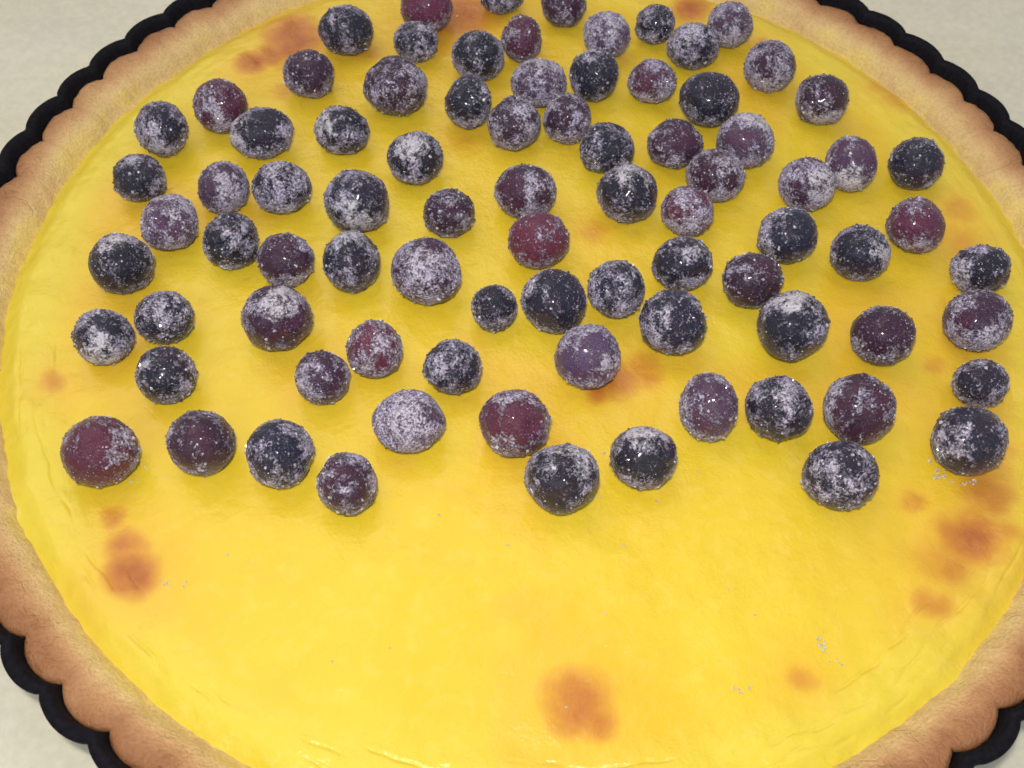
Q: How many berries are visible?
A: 84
